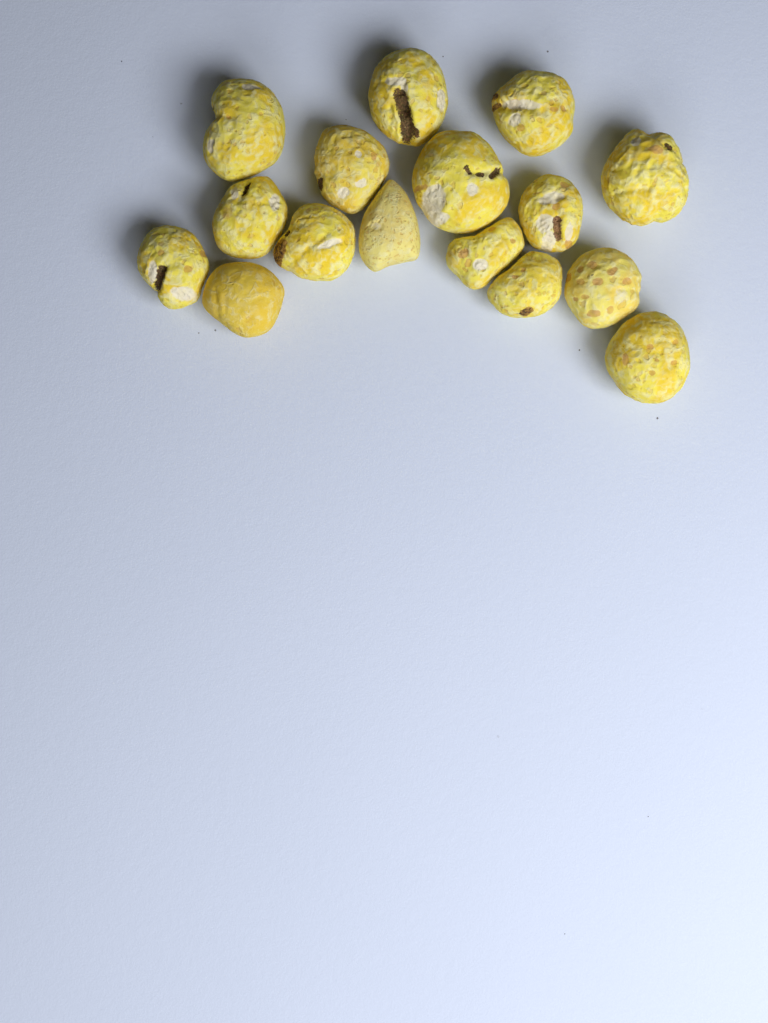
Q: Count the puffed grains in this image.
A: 16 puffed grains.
